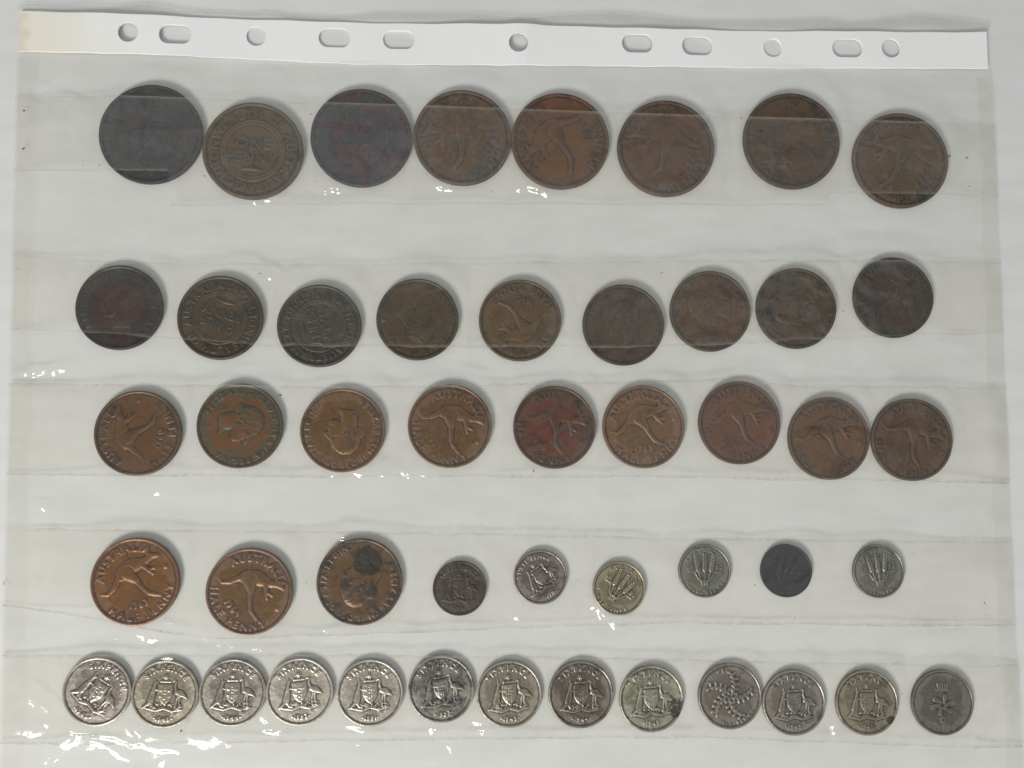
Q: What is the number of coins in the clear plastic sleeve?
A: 48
